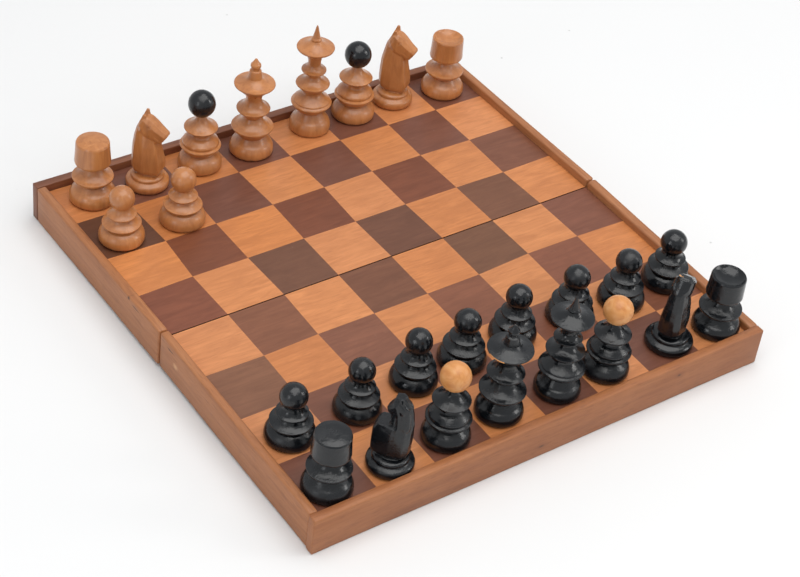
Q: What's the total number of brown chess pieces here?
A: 10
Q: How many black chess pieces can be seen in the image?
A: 16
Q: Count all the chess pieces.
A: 26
